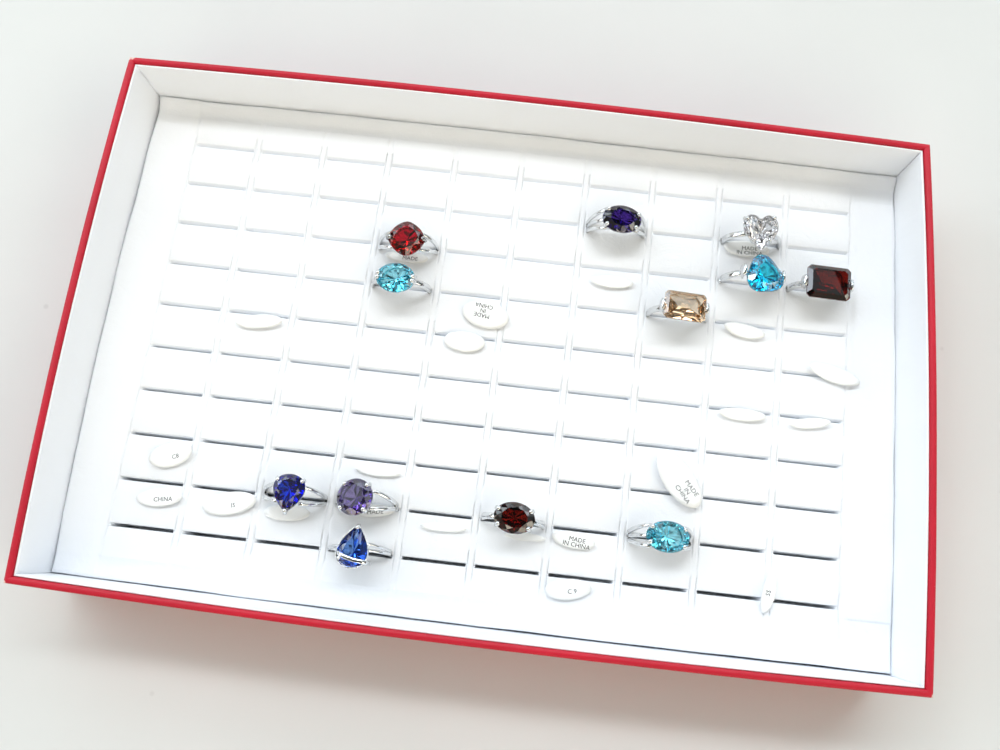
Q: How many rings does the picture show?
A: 12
